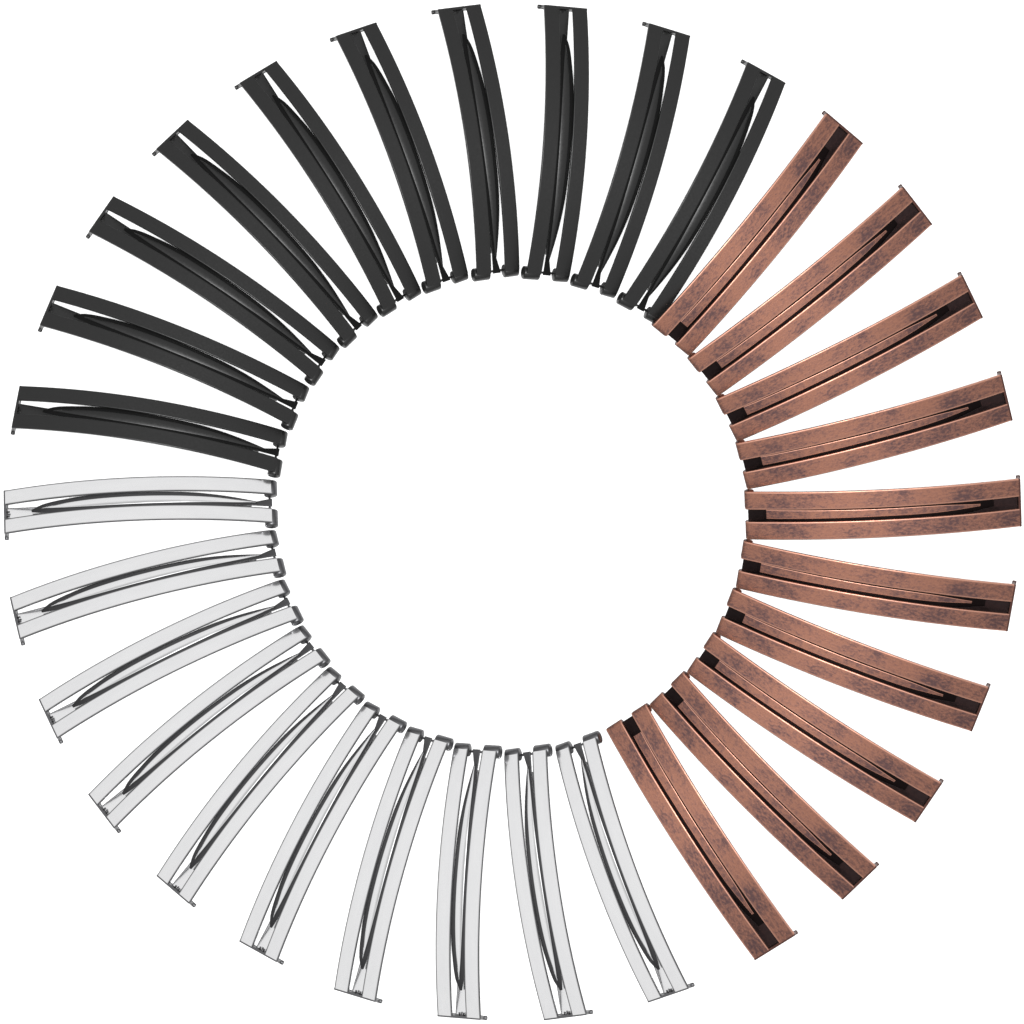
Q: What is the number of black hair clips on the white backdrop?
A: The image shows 10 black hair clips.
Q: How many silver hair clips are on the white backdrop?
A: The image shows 10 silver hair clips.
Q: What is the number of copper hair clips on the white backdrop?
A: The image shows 10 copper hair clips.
